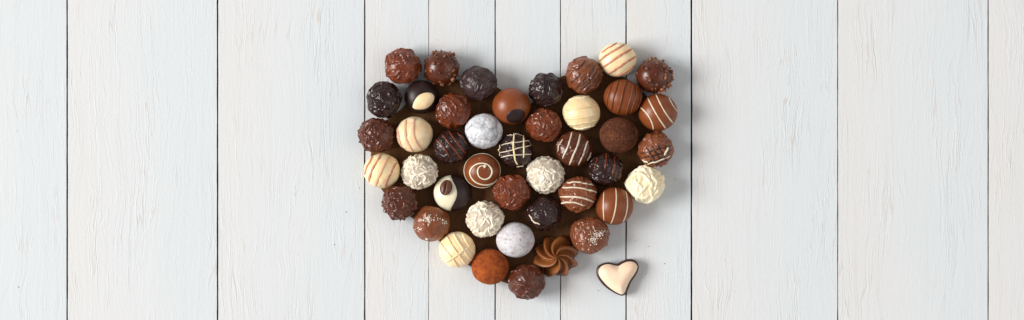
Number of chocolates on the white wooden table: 44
